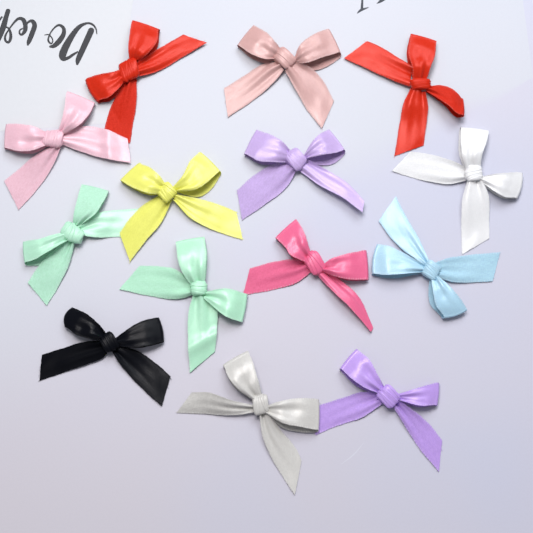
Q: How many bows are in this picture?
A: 14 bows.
